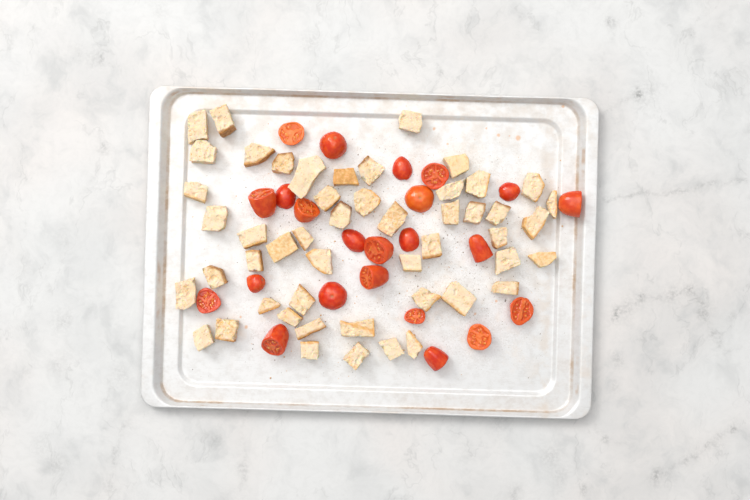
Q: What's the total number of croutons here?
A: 50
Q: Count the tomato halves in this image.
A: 23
